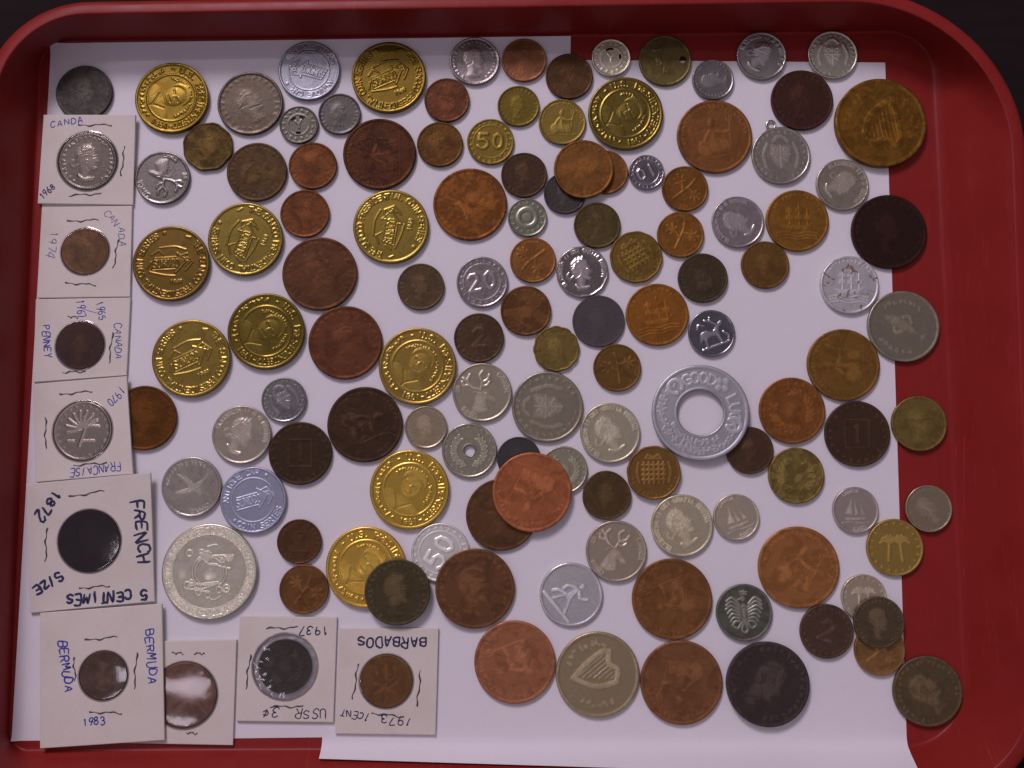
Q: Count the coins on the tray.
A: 130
